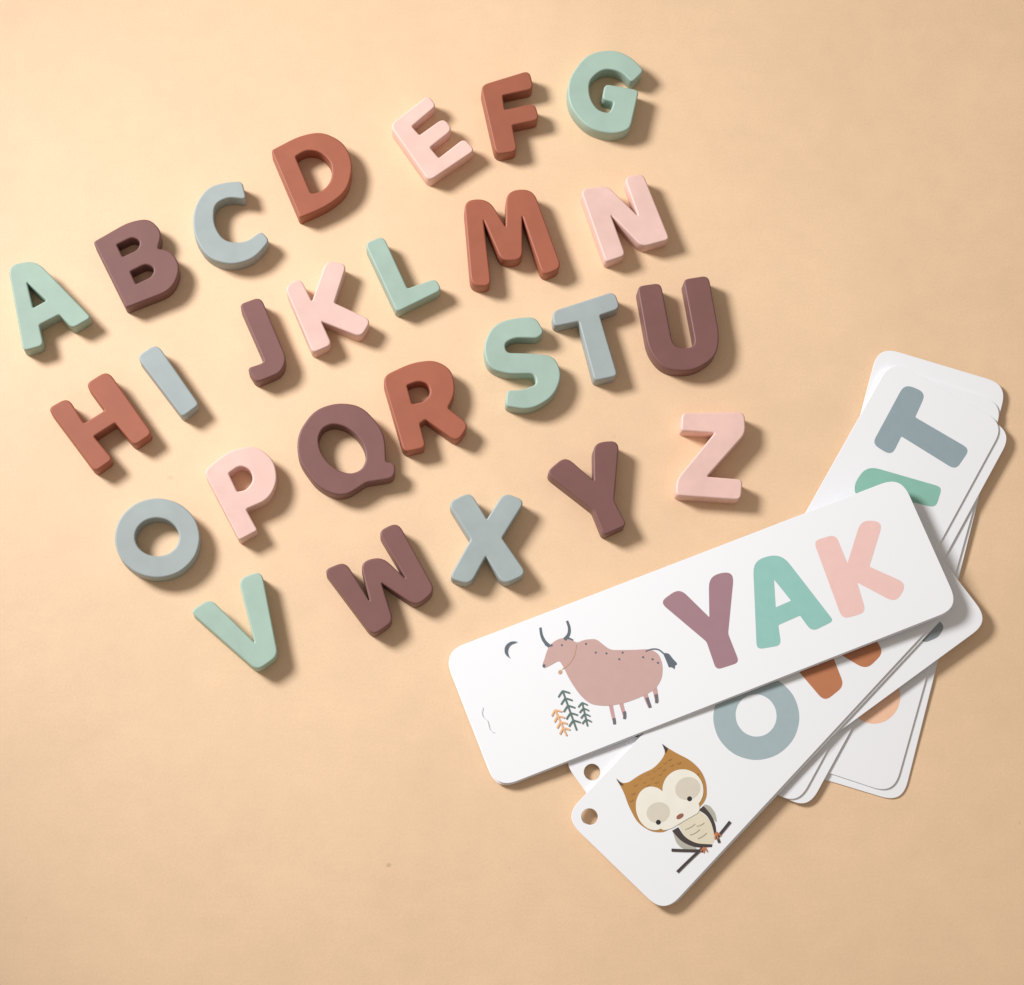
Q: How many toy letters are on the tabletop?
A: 26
